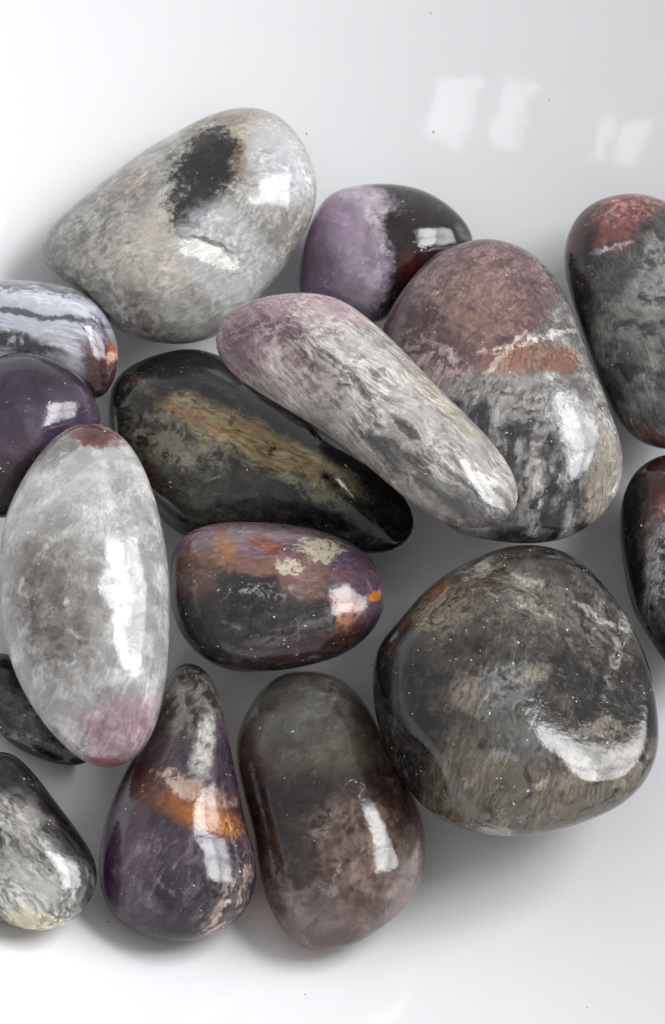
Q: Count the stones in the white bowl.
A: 16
